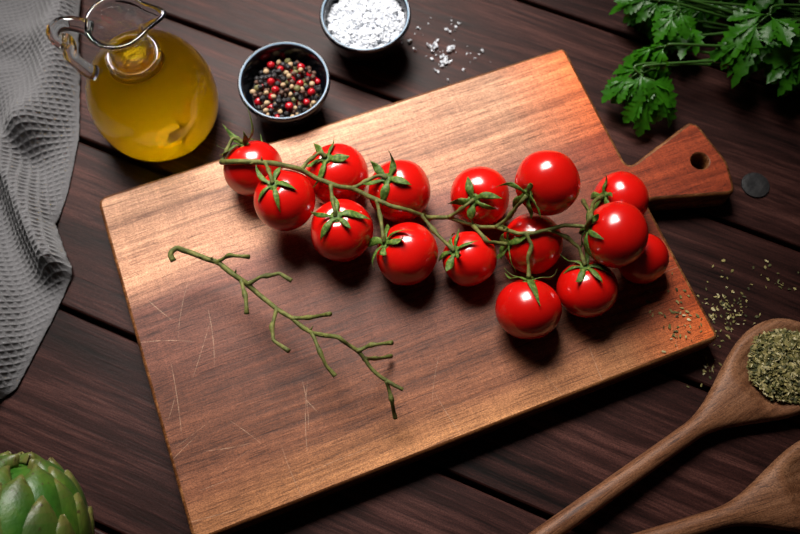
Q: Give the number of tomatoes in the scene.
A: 15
